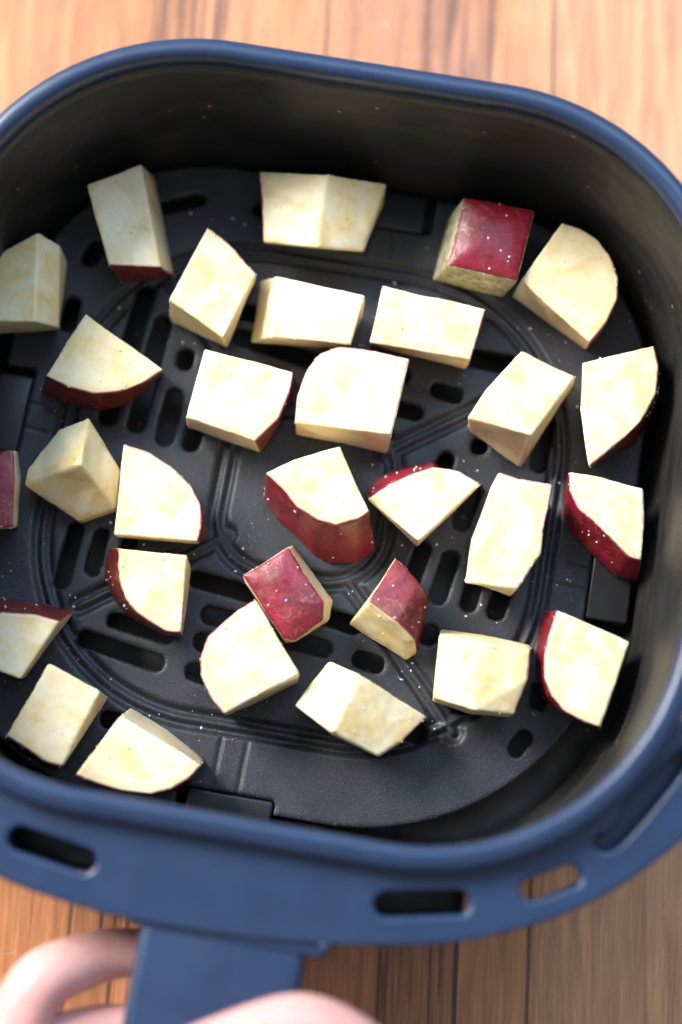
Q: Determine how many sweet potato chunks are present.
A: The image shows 30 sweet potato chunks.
